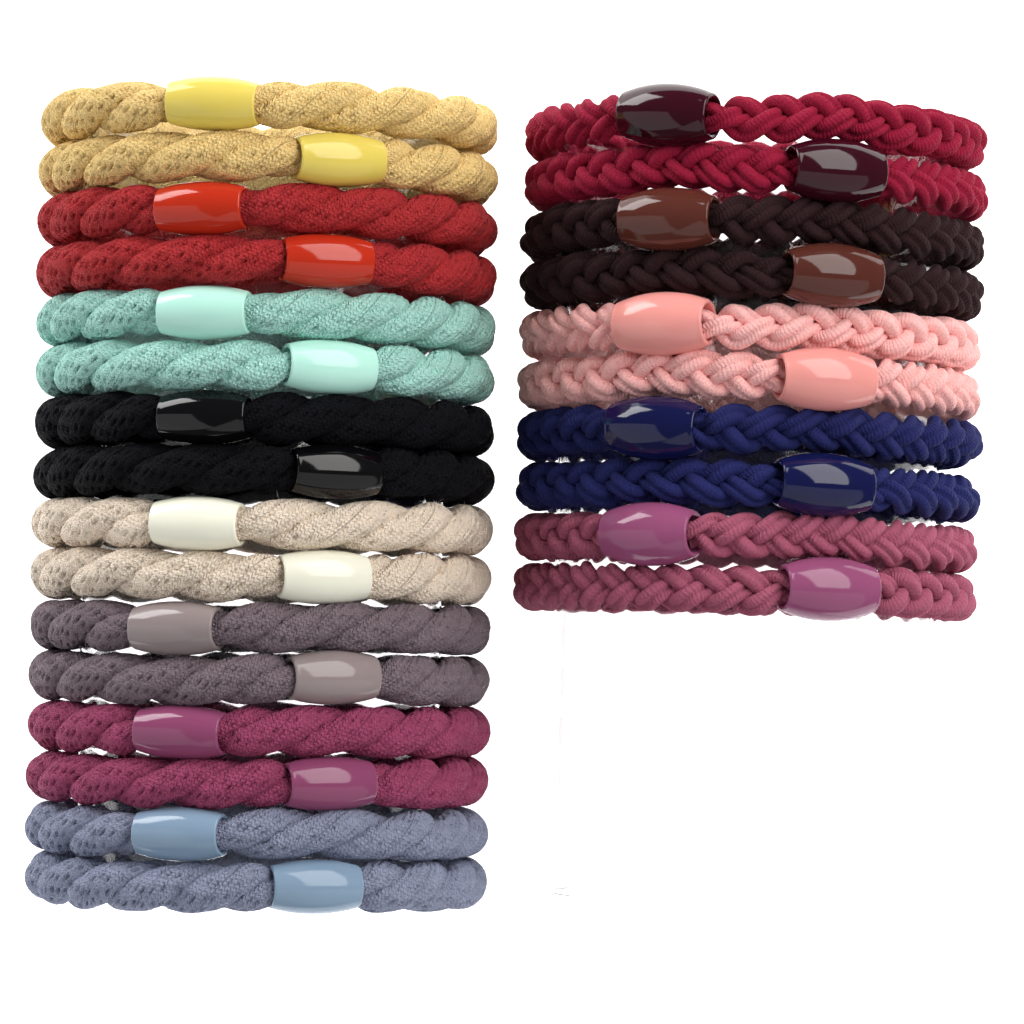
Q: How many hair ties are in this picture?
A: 26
